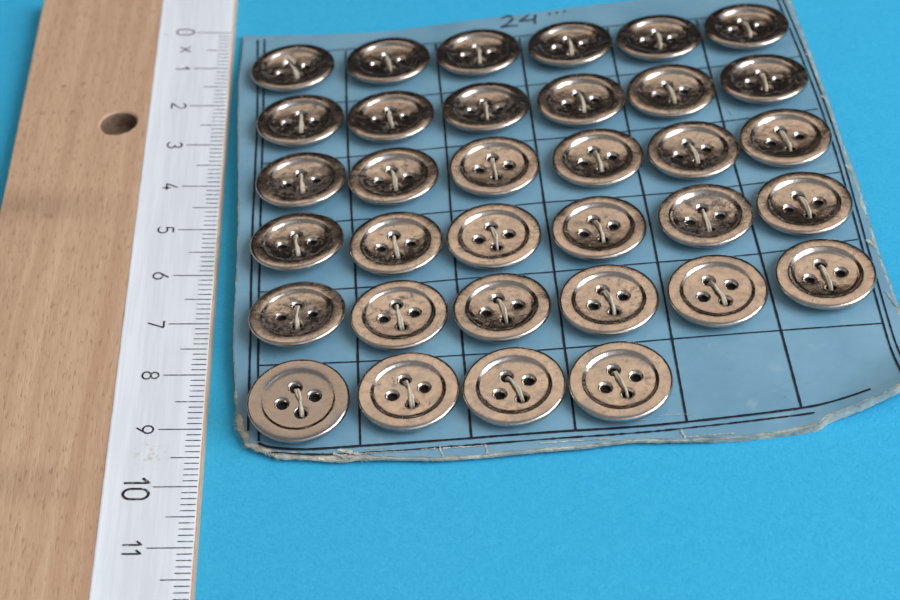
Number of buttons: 34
